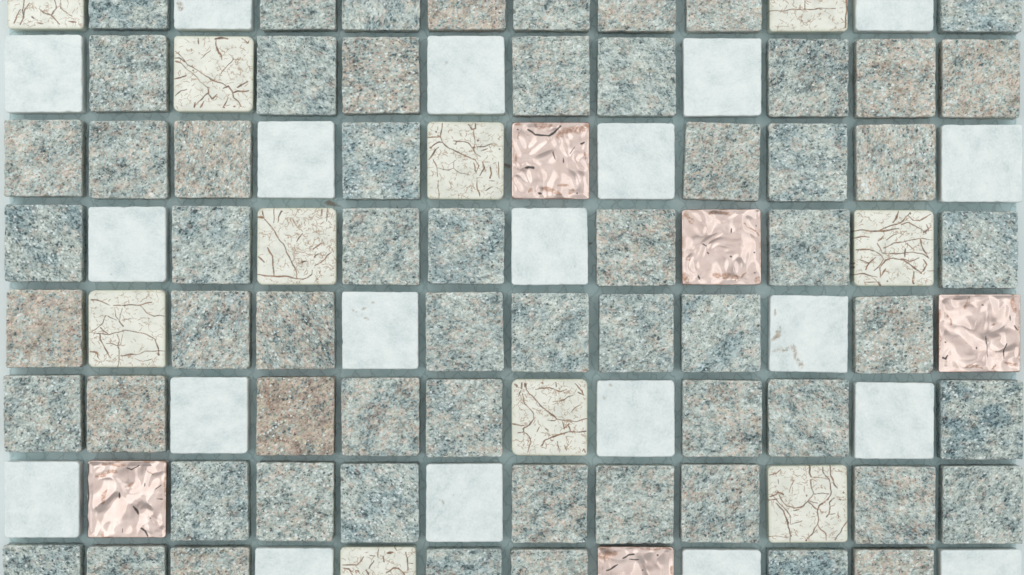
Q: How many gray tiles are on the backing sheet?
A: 61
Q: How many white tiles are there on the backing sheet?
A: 20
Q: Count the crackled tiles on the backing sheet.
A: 10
